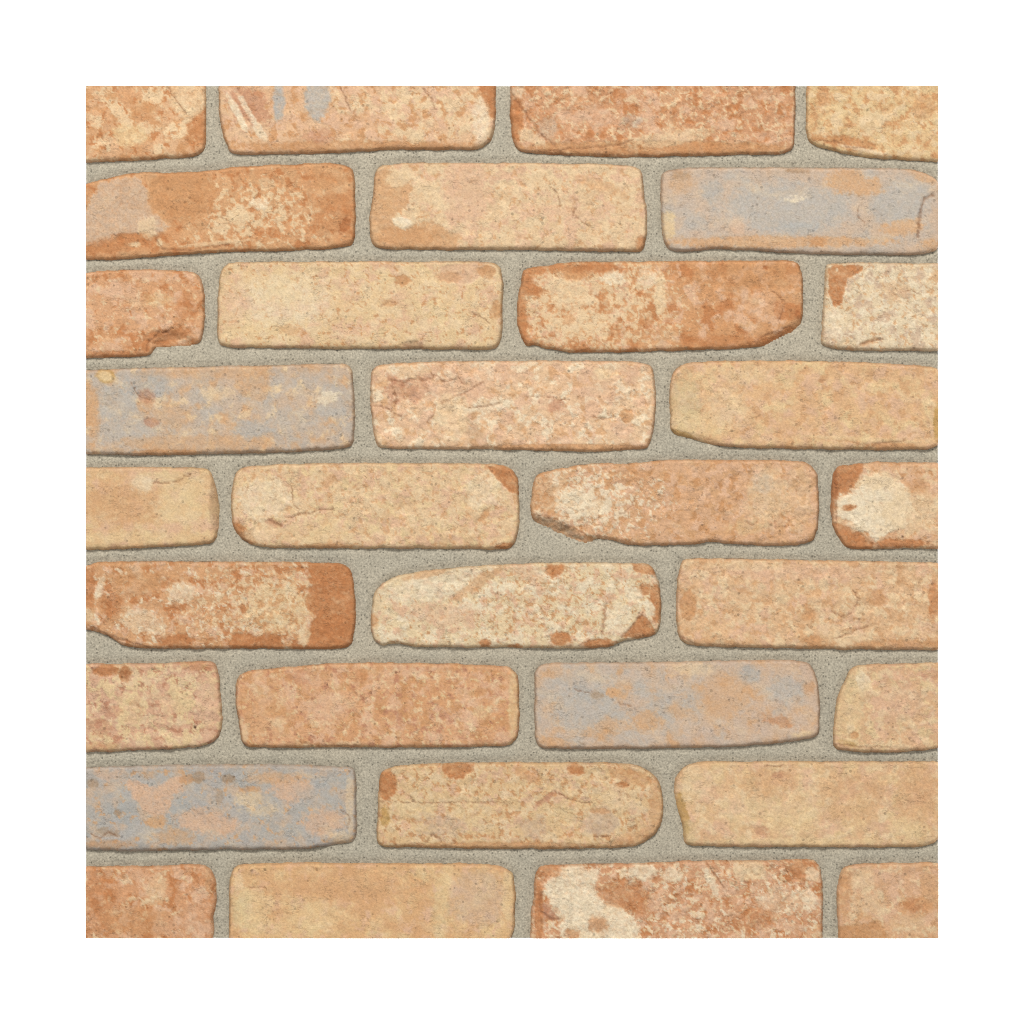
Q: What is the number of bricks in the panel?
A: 32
